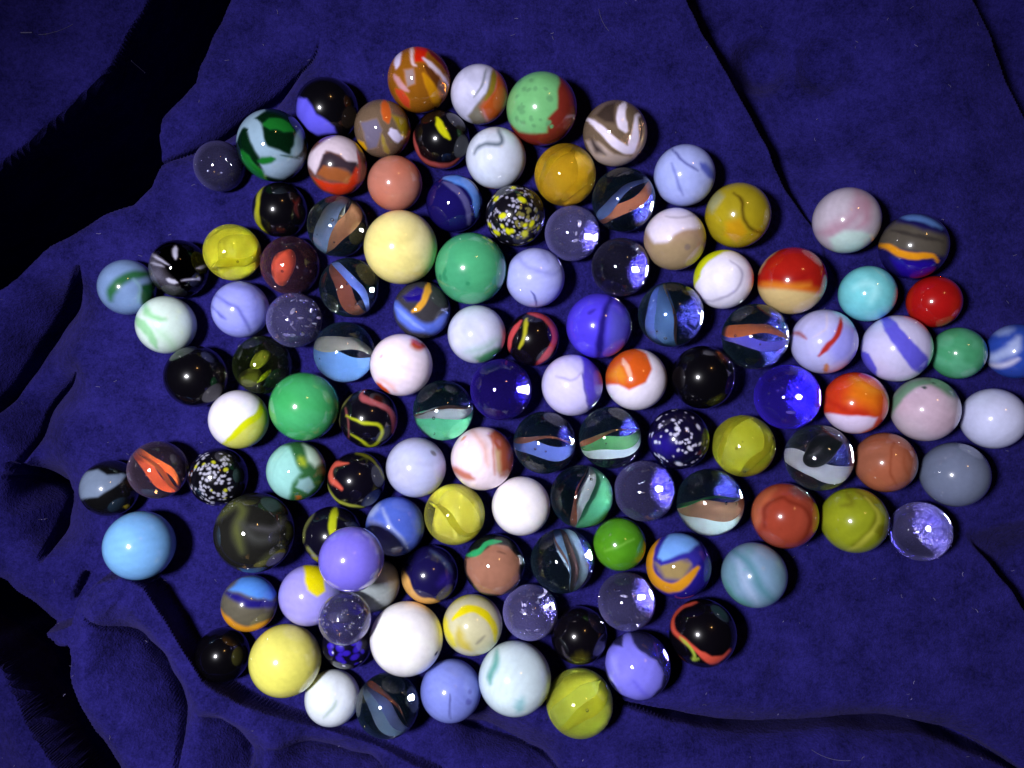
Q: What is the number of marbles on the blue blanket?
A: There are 118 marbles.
